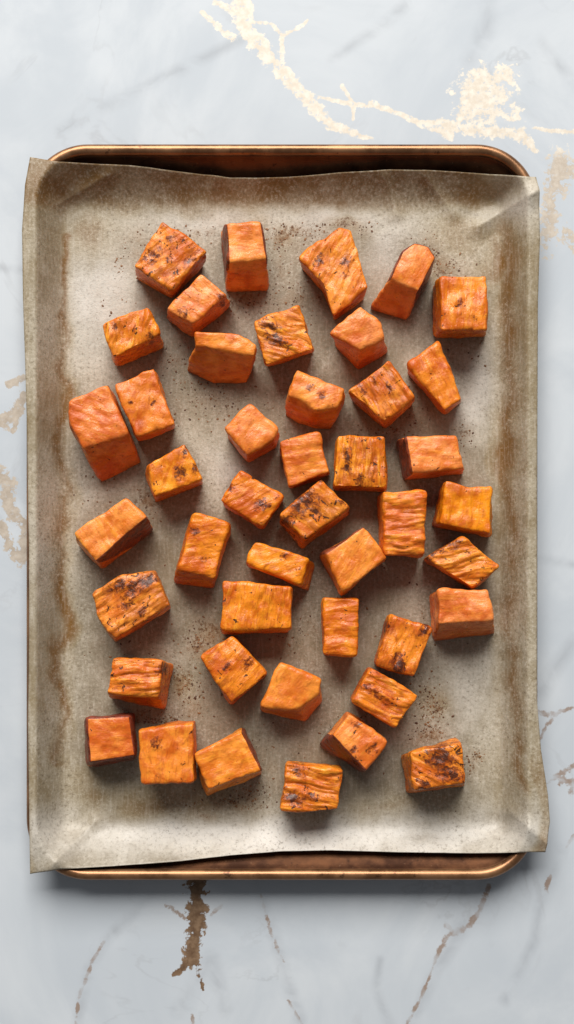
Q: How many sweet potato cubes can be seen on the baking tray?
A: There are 44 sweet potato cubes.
